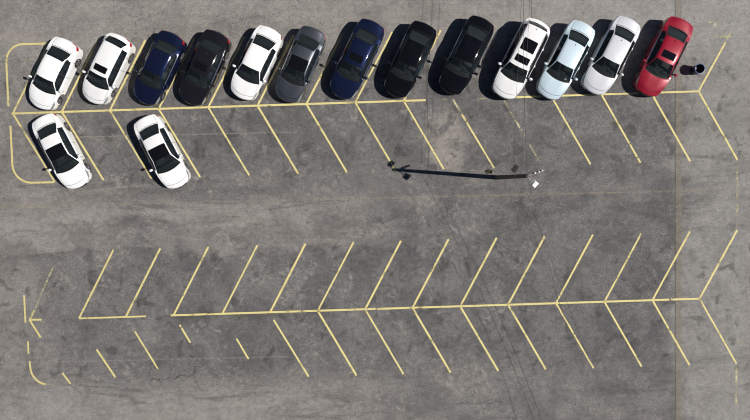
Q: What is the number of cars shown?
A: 15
